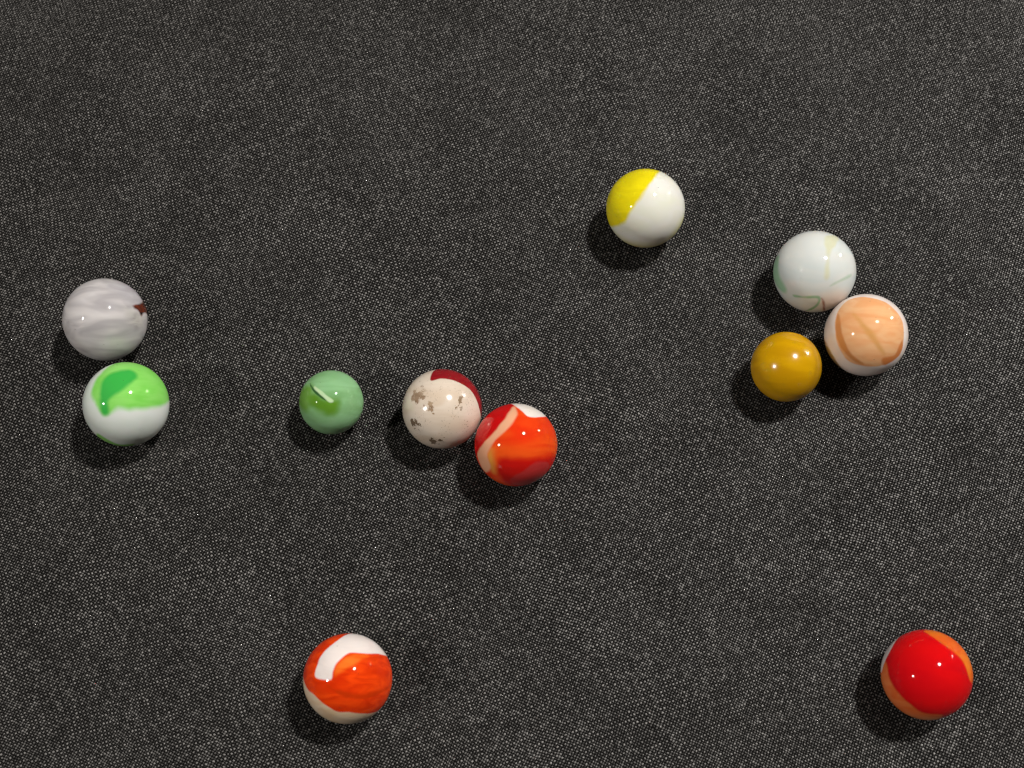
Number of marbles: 11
